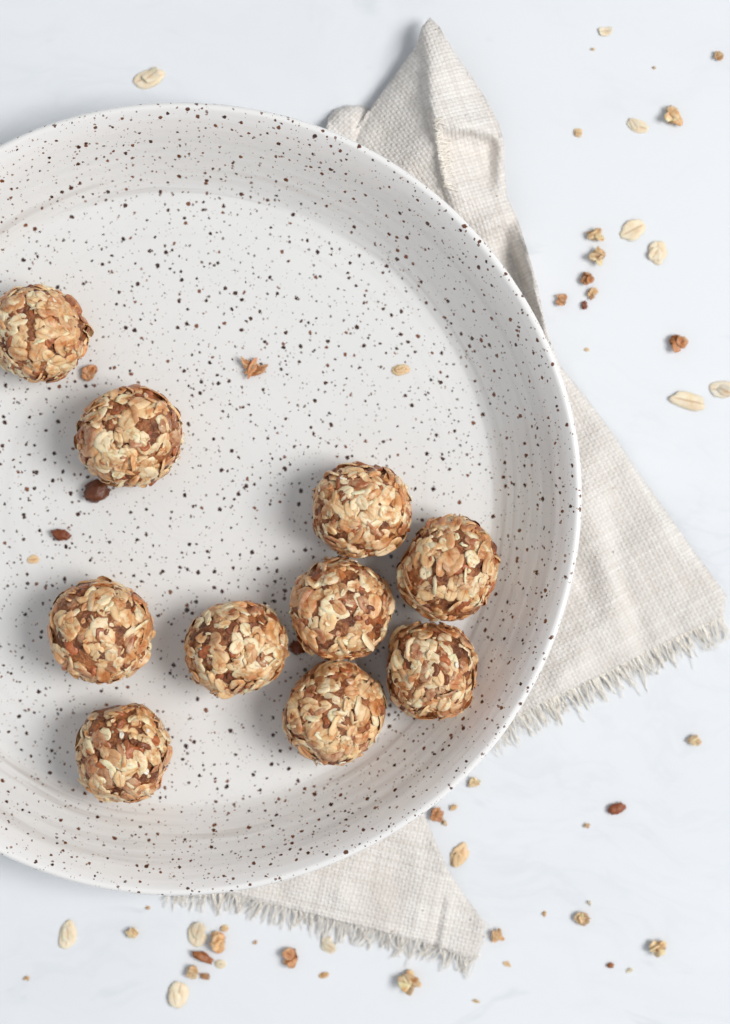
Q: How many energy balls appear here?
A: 10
